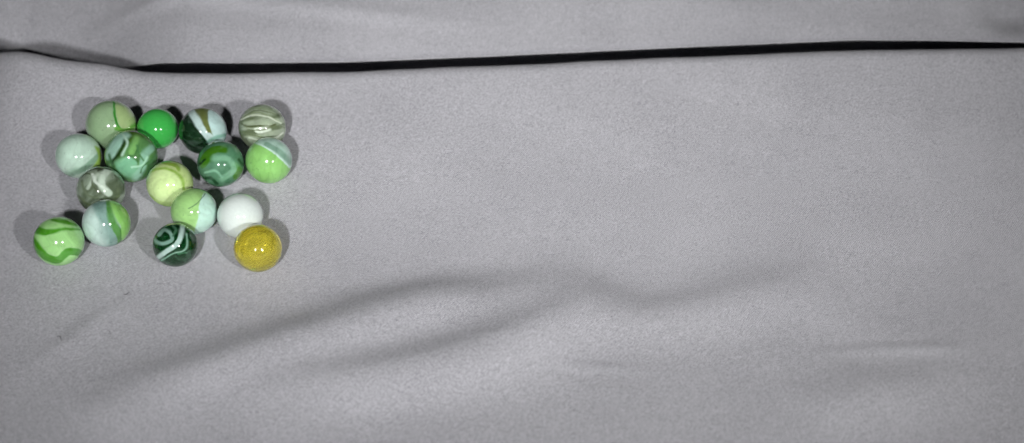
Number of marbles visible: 16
